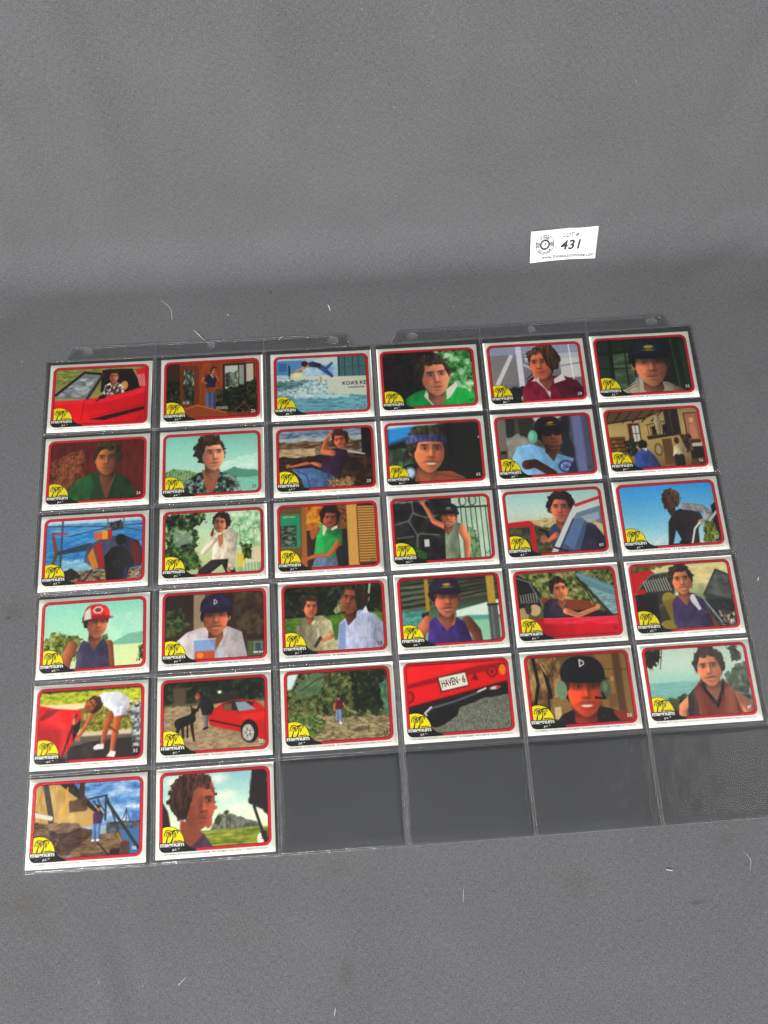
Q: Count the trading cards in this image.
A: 32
